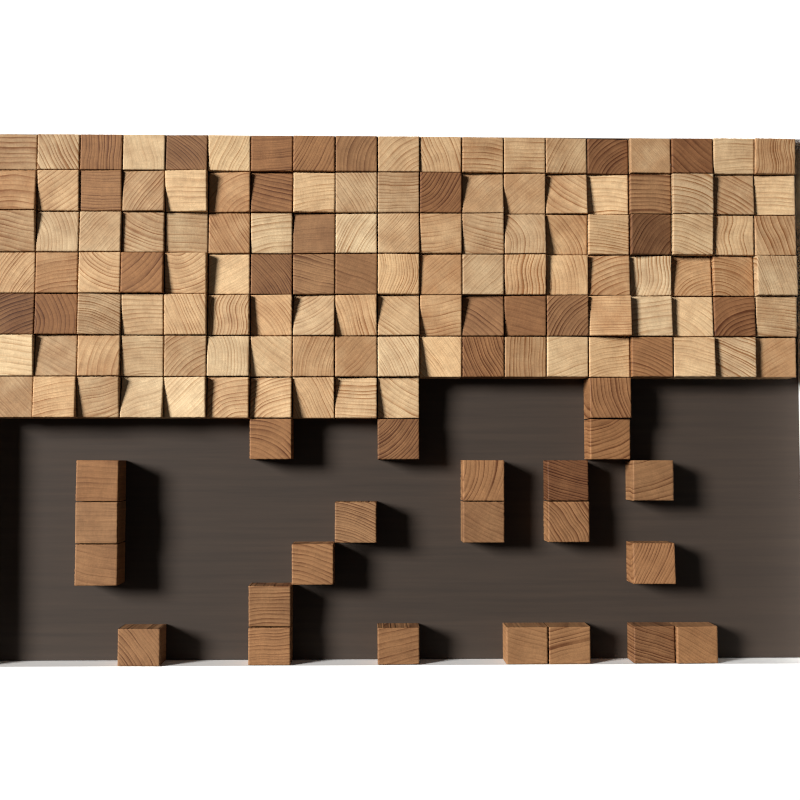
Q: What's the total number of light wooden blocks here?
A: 99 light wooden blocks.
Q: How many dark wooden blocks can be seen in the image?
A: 48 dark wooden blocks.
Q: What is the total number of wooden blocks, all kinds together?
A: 147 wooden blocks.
